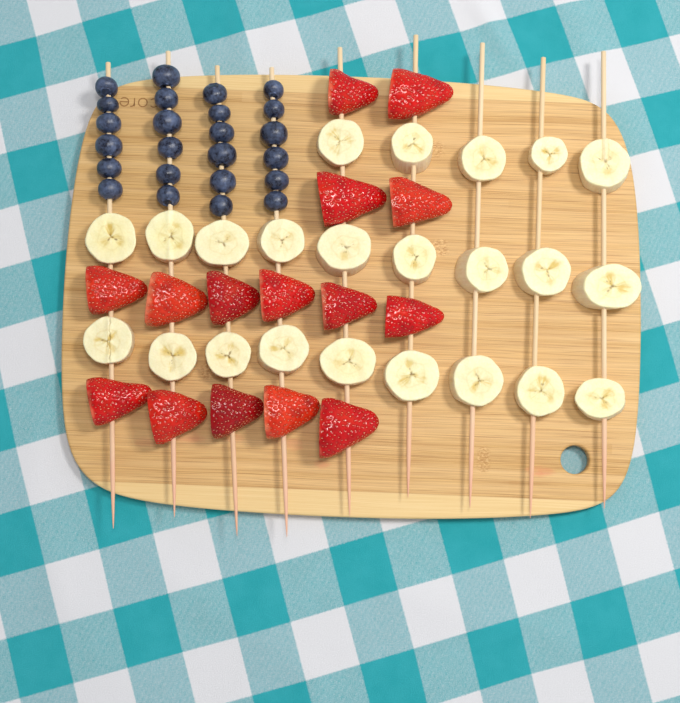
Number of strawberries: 15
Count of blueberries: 24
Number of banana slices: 23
